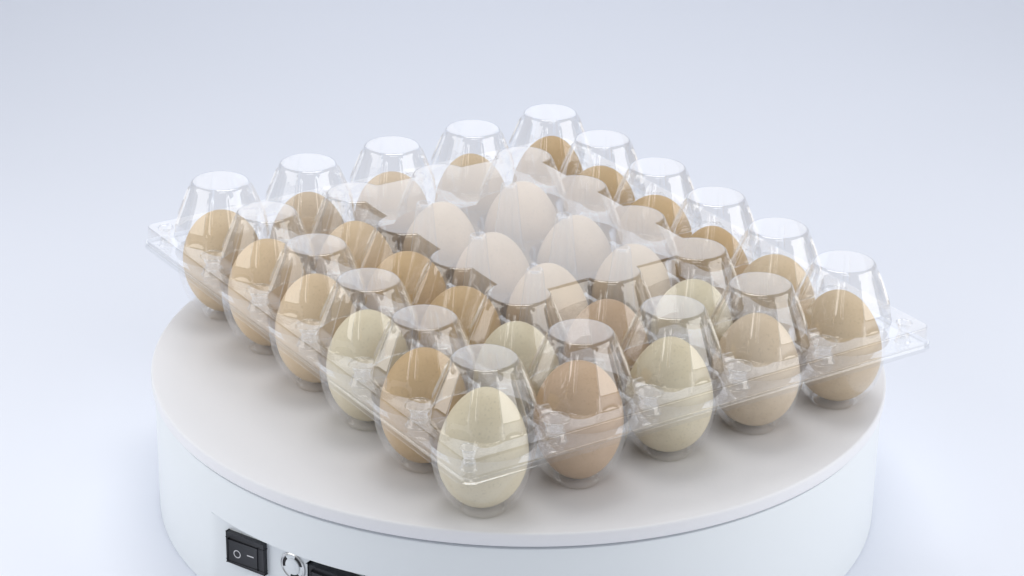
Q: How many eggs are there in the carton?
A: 30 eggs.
